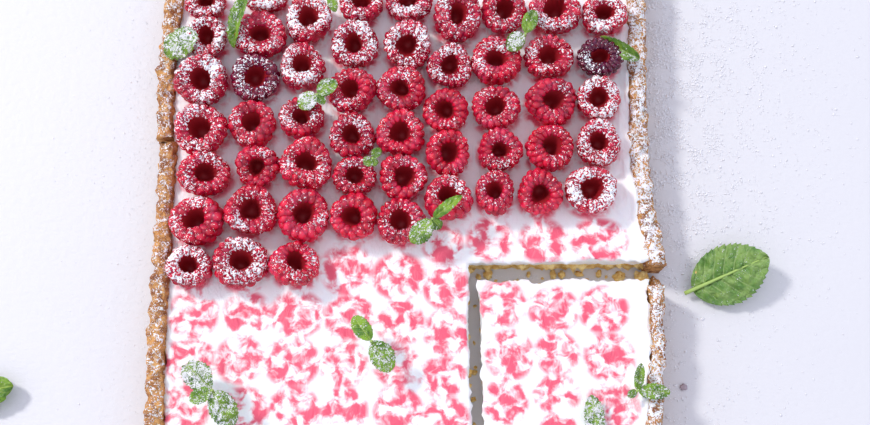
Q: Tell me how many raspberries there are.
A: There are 52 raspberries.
